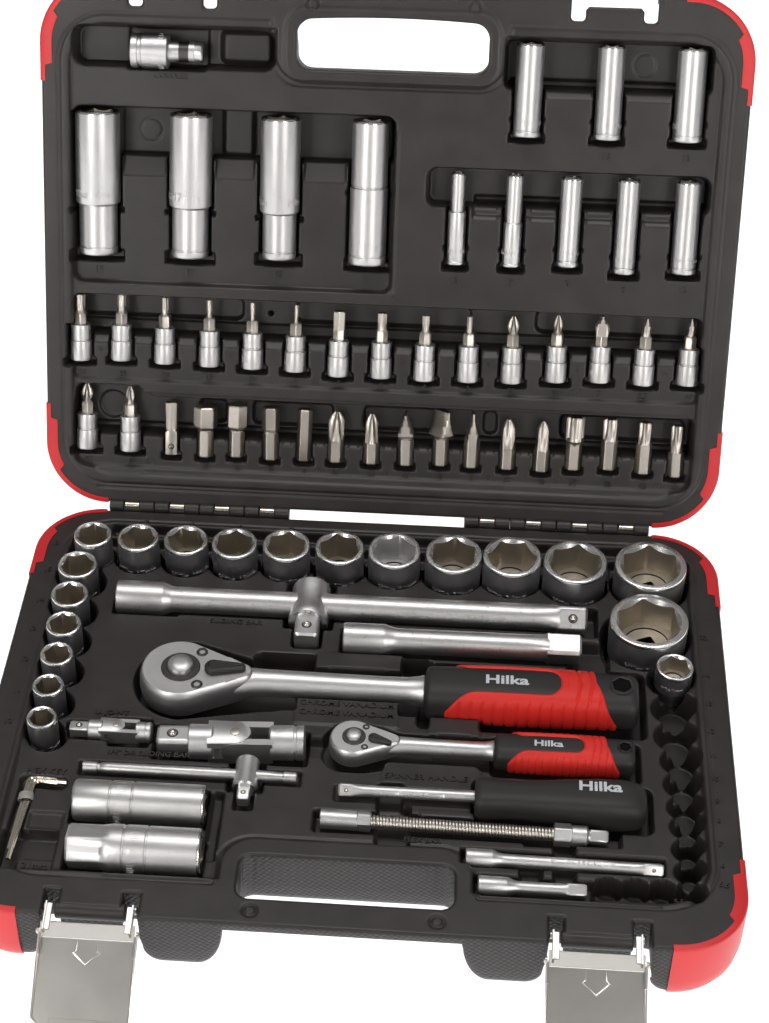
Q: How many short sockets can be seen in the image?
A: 19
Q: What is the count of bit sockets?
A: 17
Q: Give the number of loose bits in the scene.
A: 16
